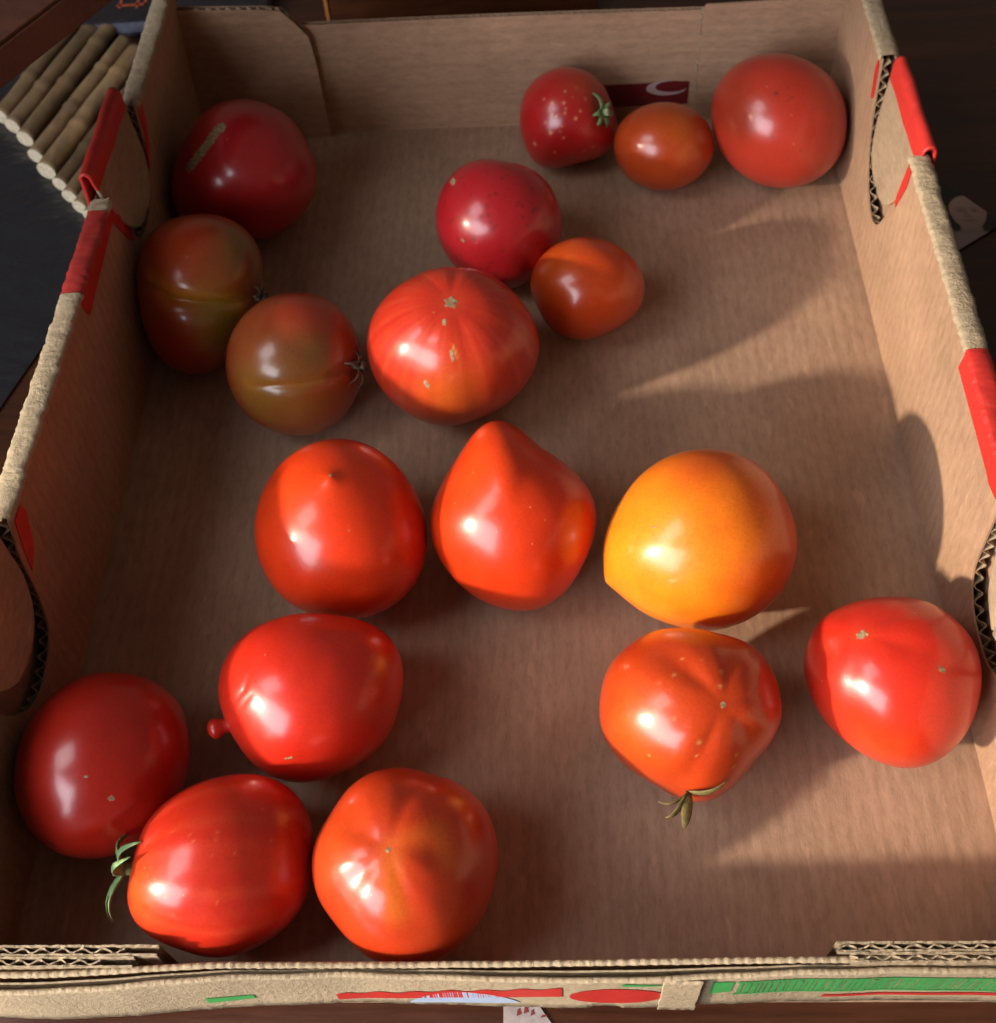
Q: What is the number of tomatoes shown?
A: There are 18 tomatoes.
